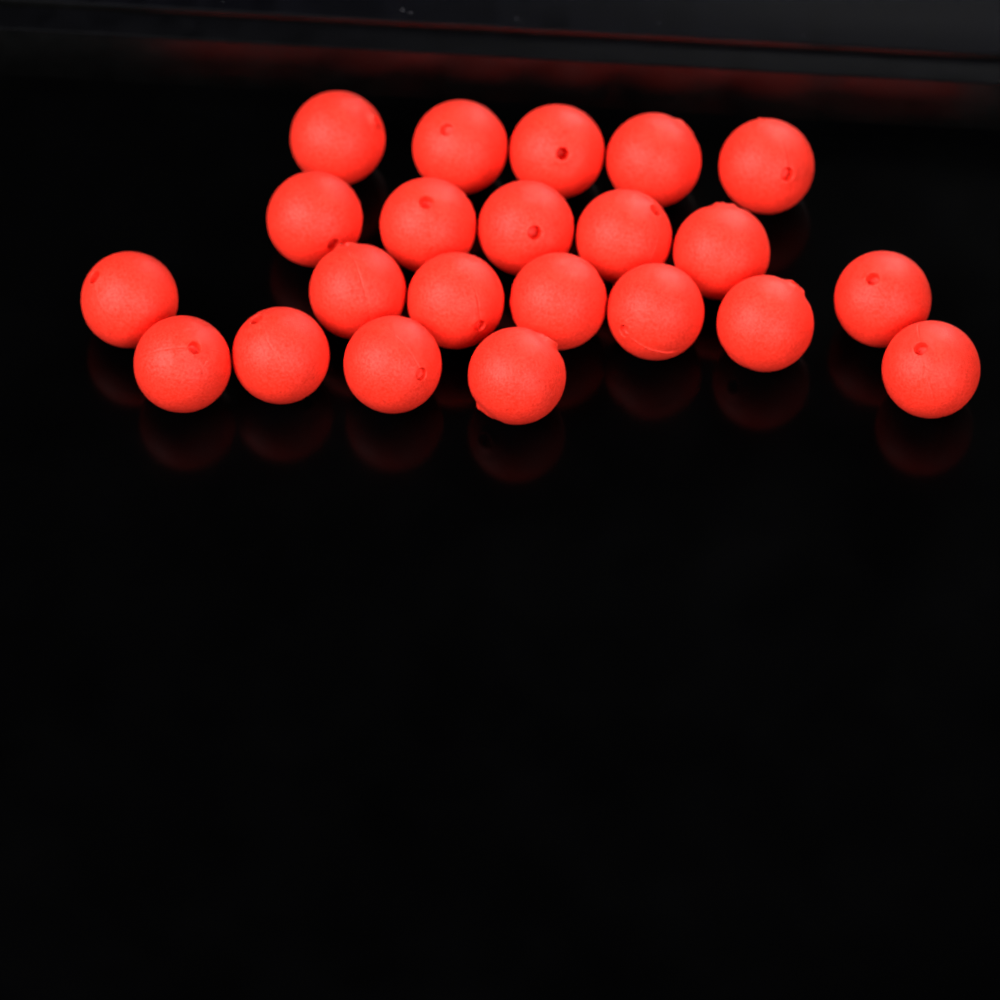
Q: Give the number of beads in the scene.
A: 22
